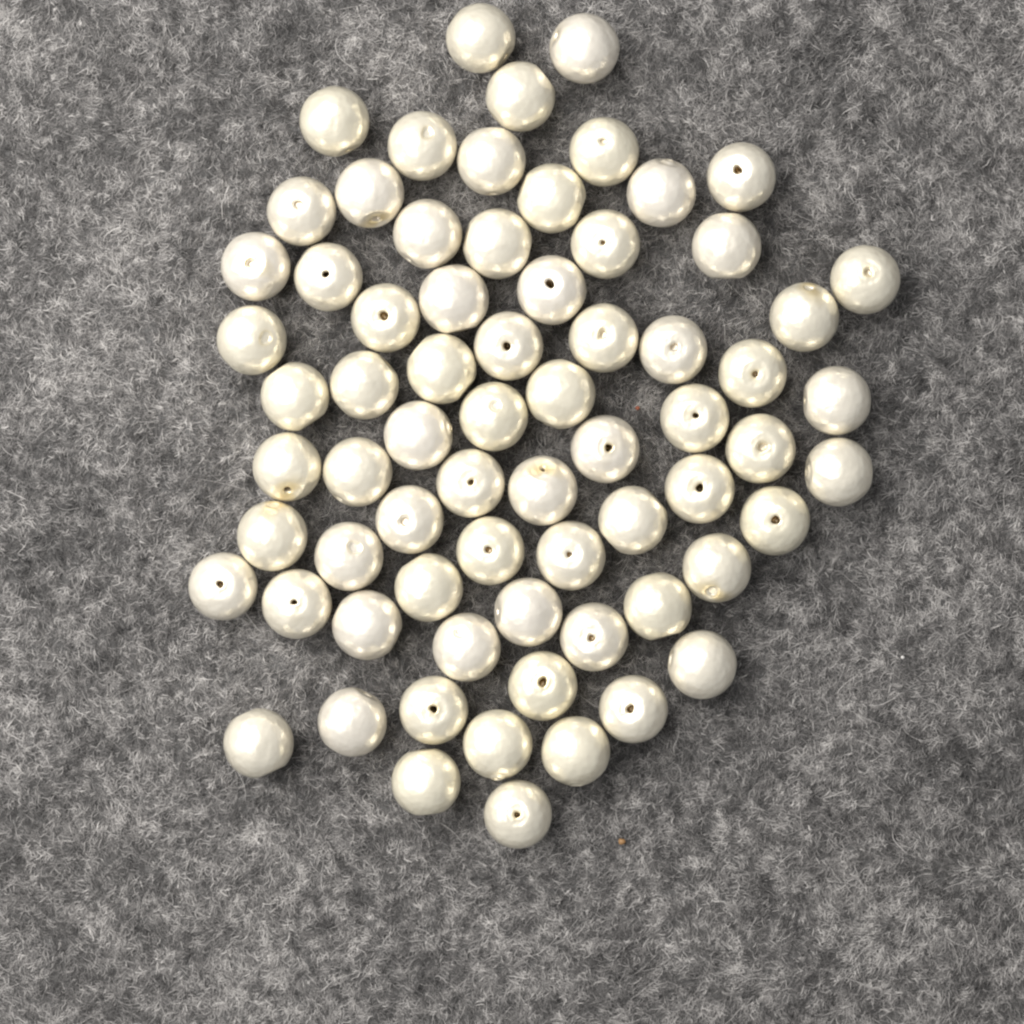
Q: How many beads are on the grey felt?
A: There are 70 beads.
